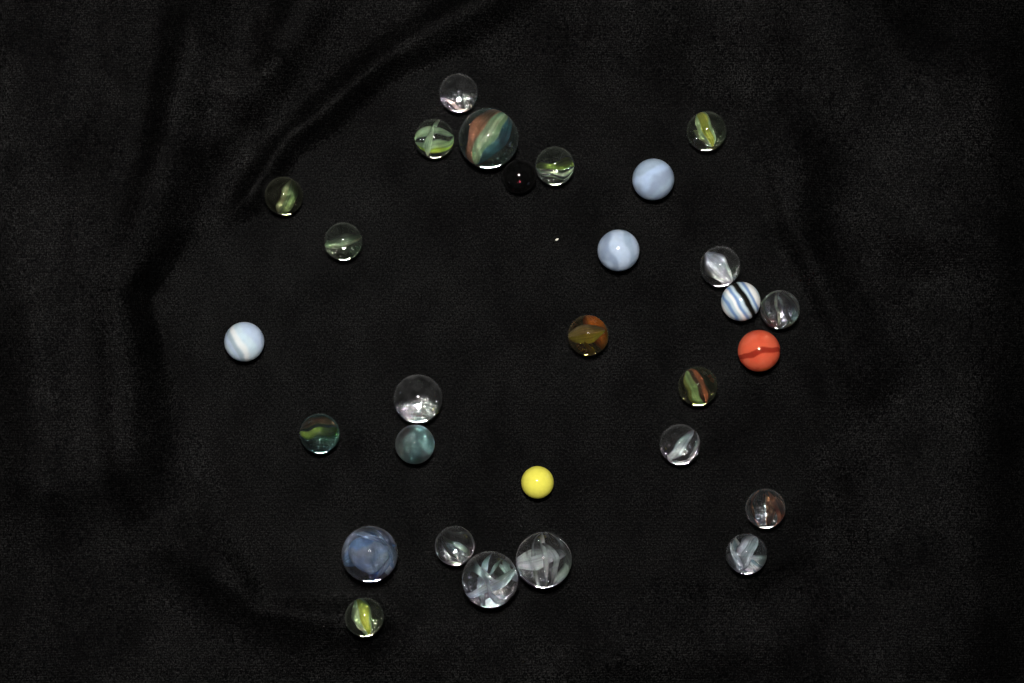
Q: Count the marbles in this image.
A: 29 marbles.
